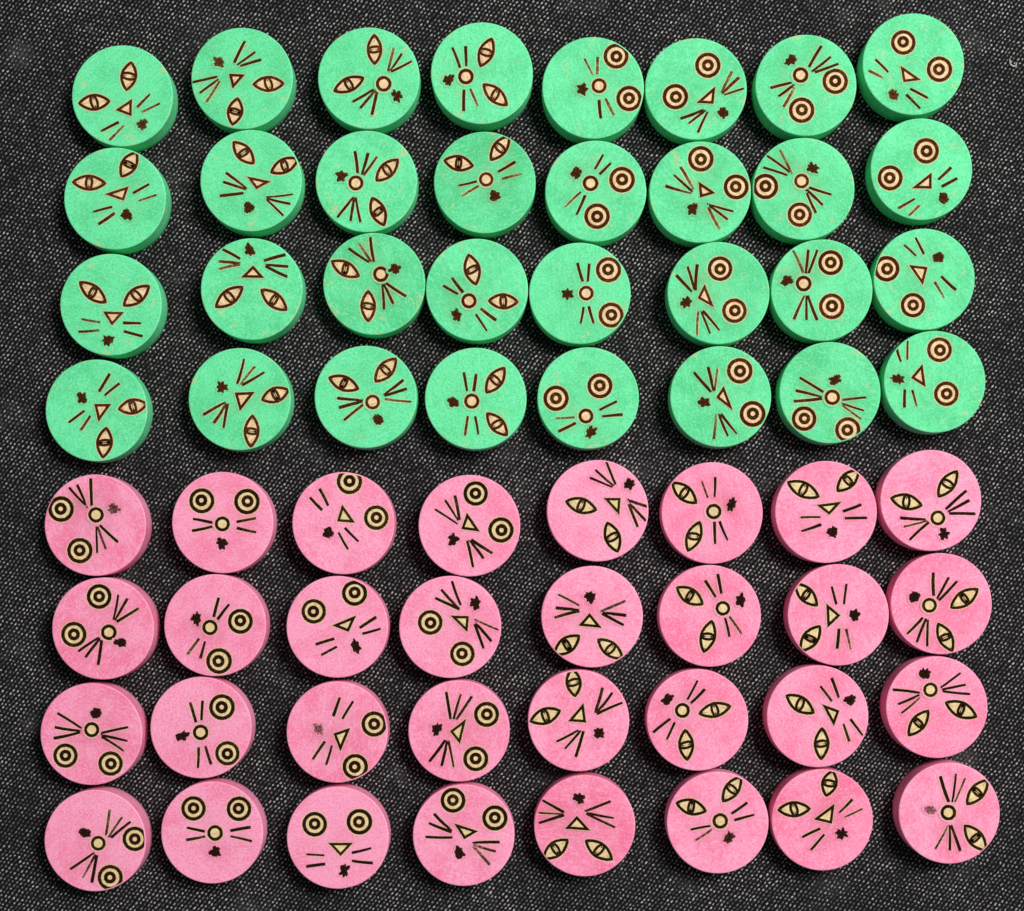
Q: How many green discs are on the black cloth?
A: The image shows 32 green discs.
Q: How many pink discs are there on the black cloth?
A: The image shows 32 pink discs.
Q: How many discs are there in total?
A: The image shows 64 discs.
